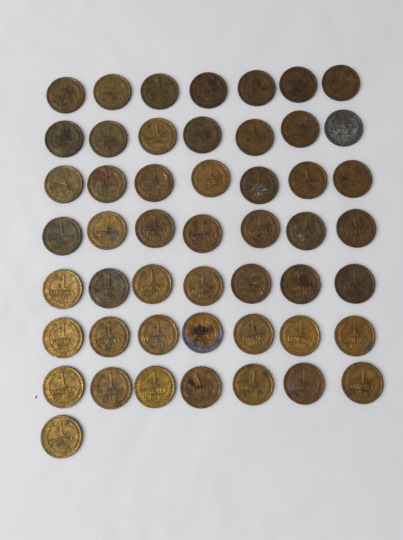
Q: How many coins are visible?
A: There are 50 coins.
